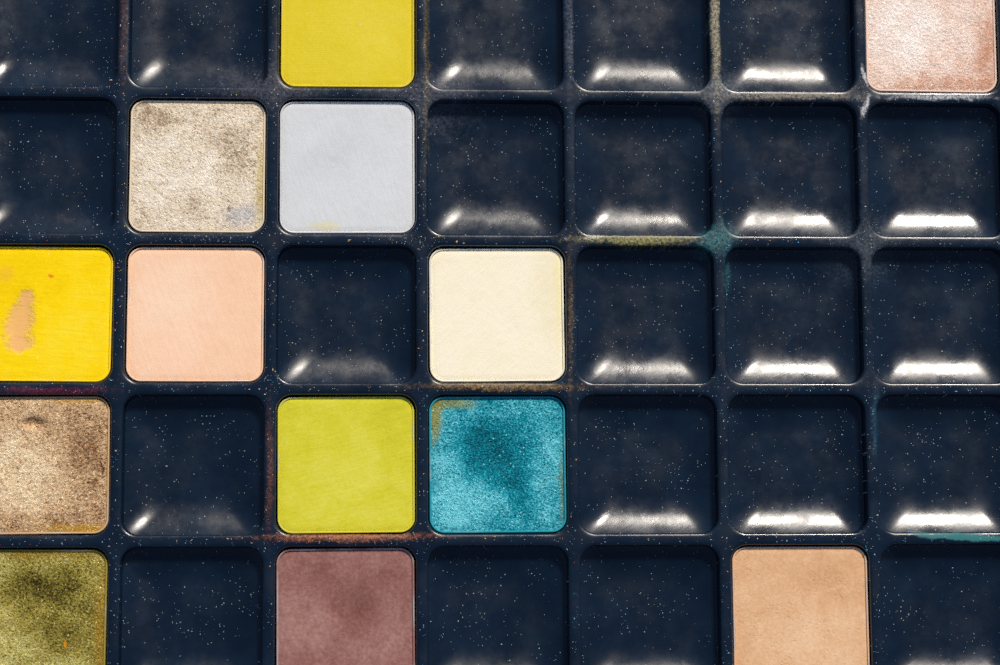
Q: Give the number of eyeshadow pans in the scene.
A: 13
